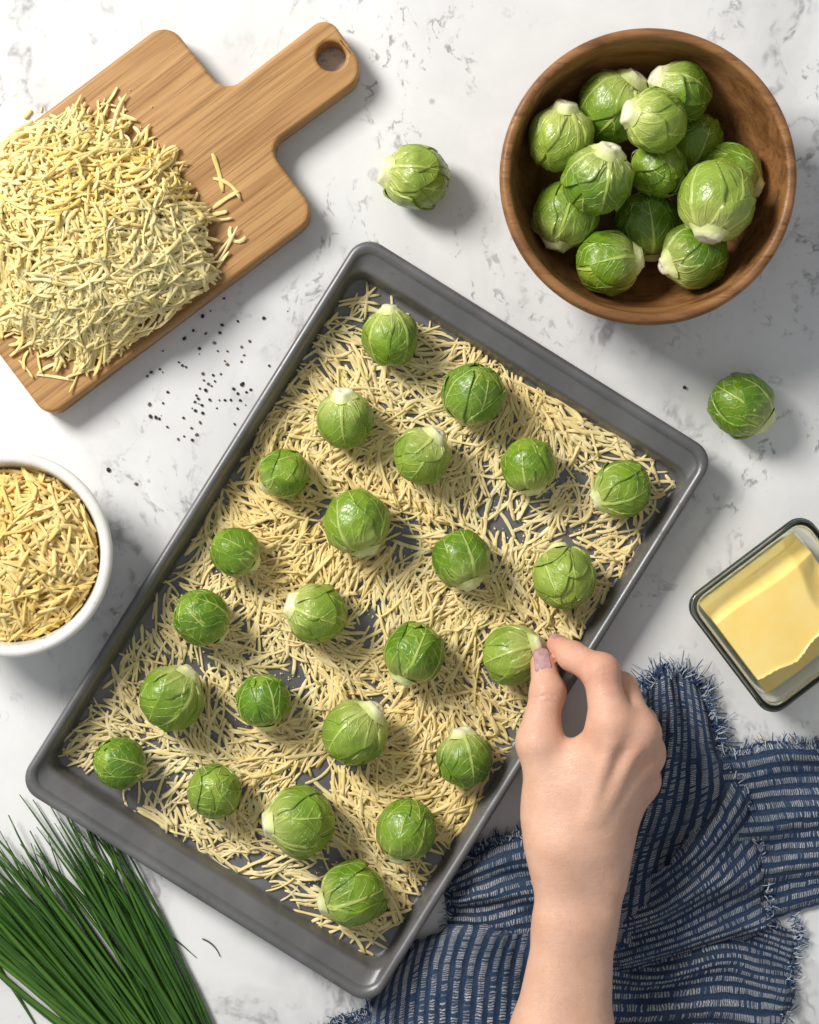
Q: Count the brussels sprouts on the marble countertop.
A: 39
